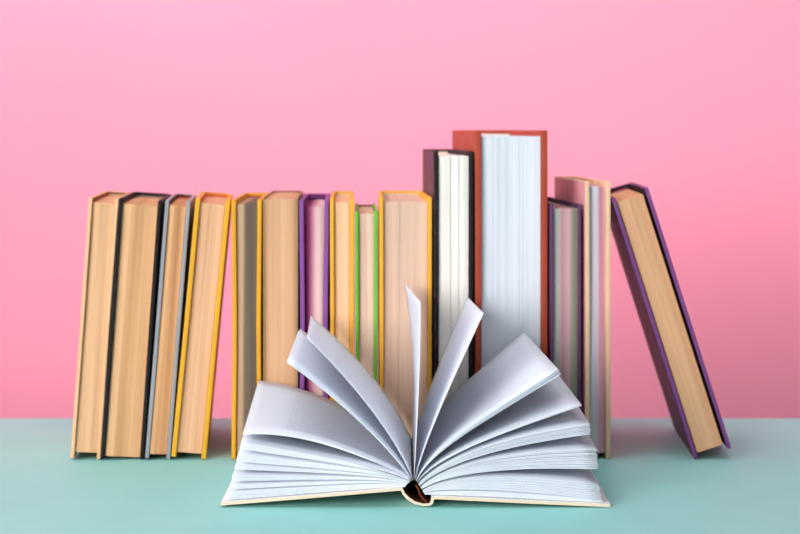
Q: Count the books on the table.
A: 16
